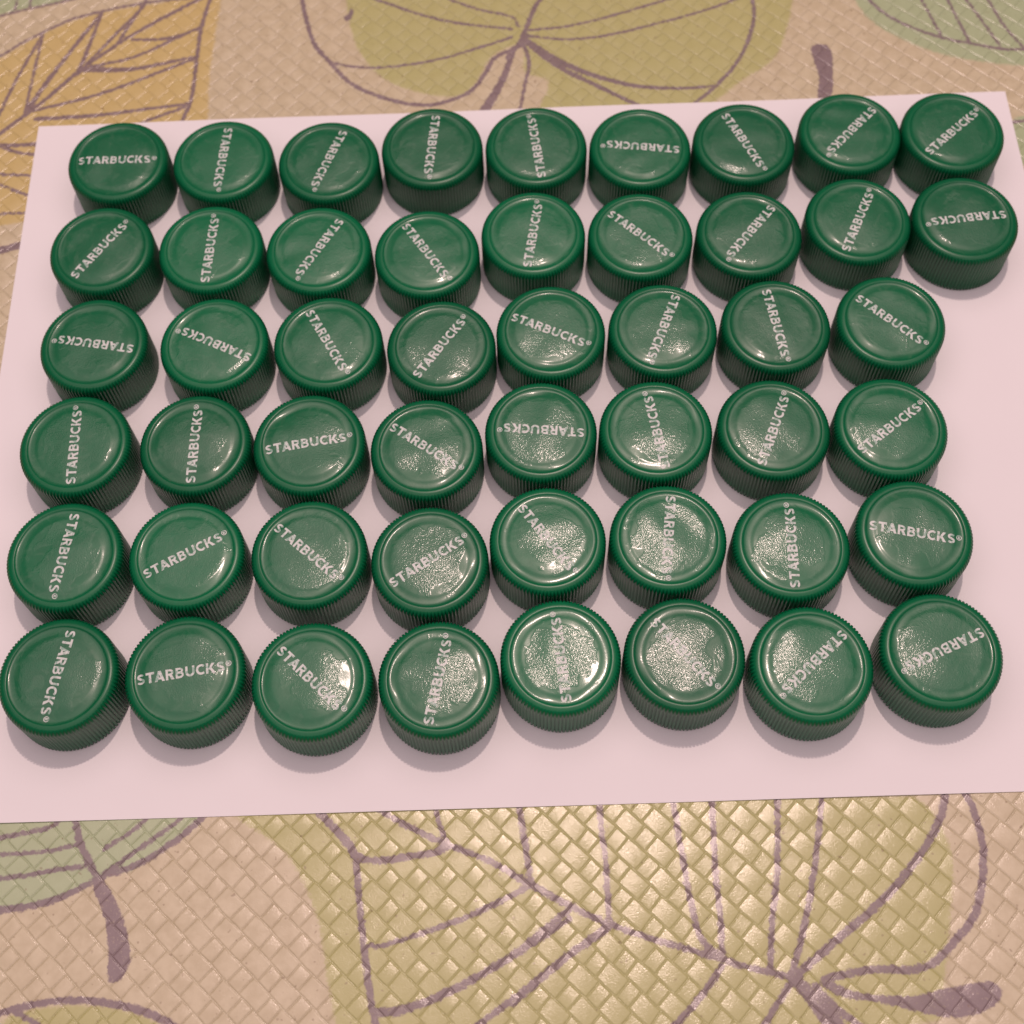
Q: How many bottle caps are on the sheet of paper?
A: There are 50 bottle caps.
